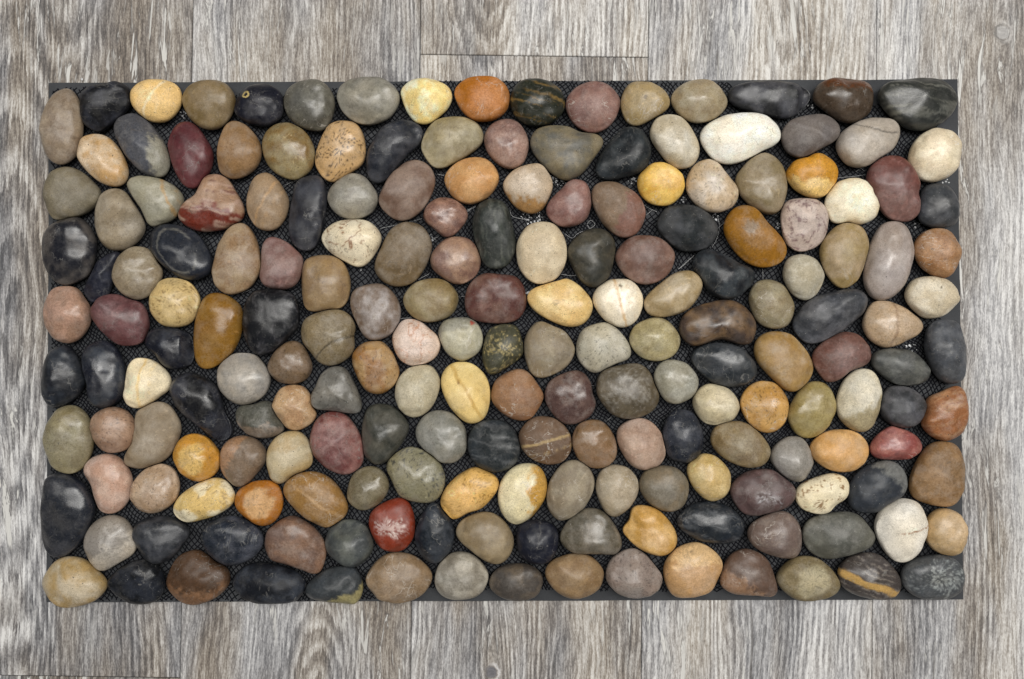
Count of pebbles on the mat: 192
